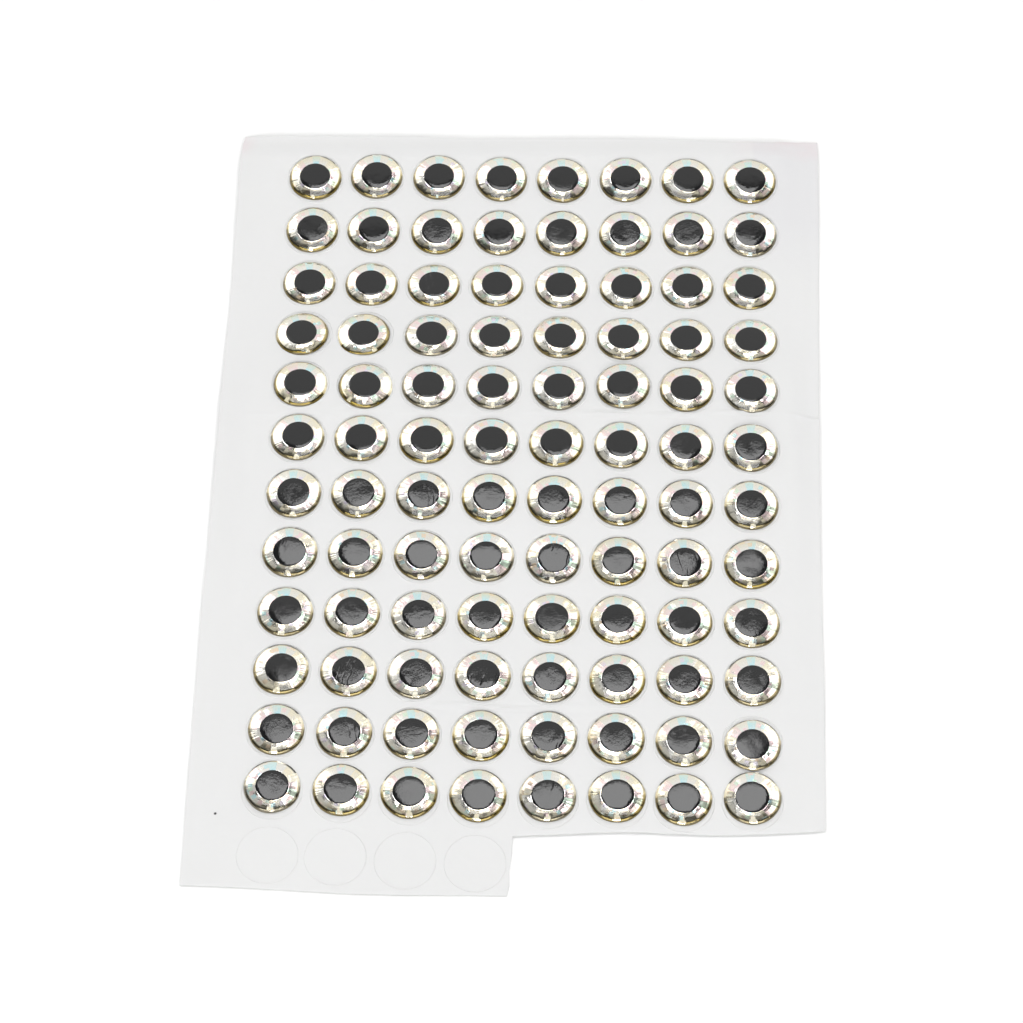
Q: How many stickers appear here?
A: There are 96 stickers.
